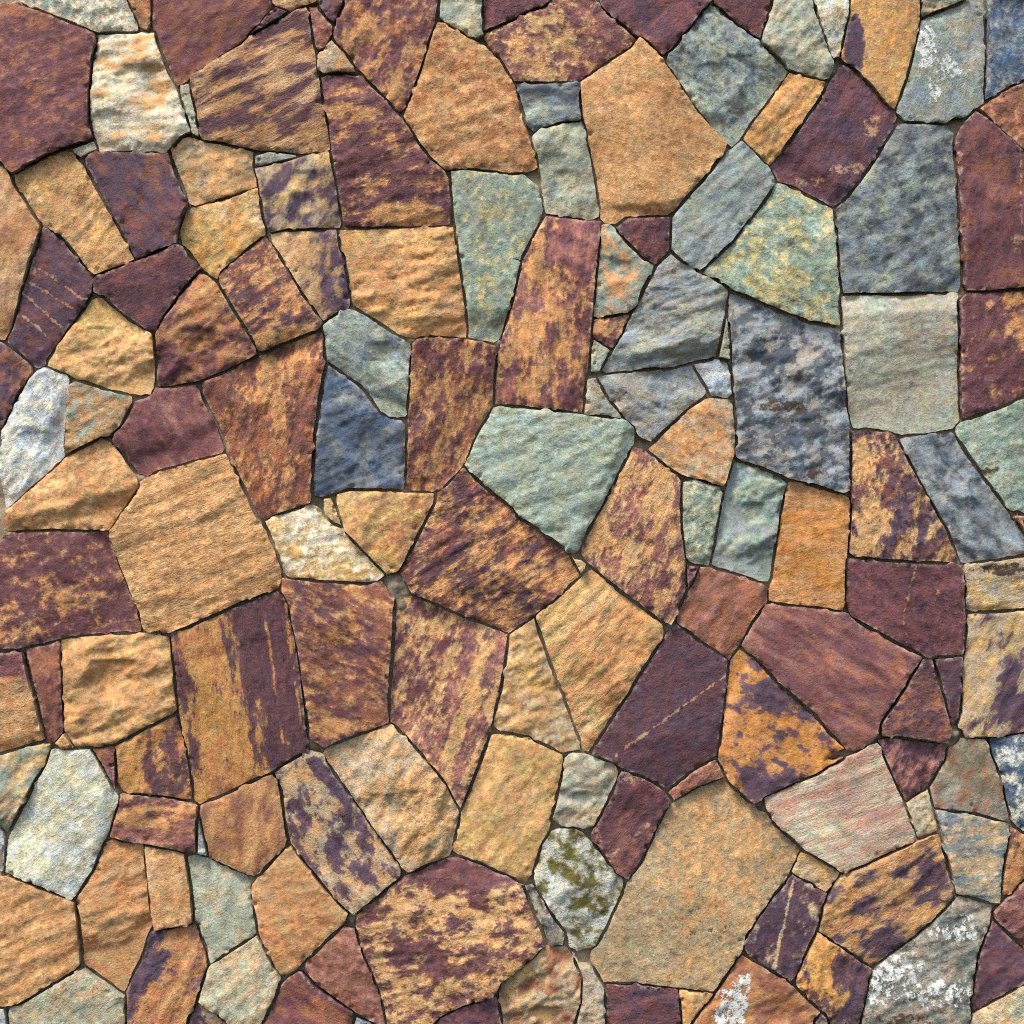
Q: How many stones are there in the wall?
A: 164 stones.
